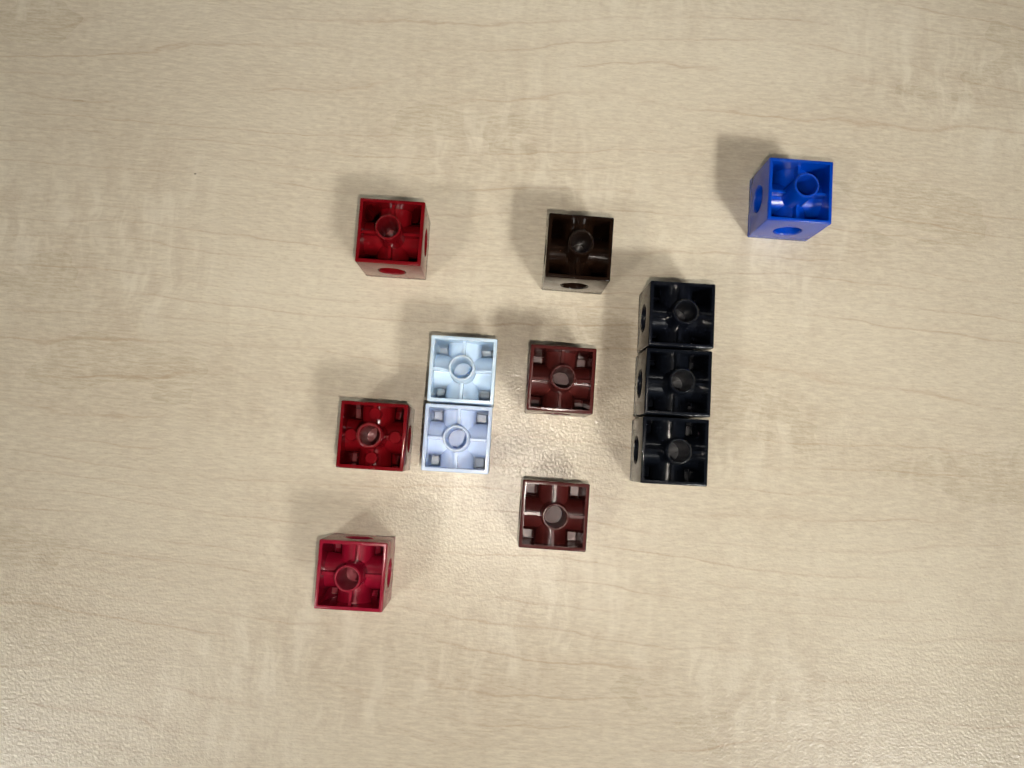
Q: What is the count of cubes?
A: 12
